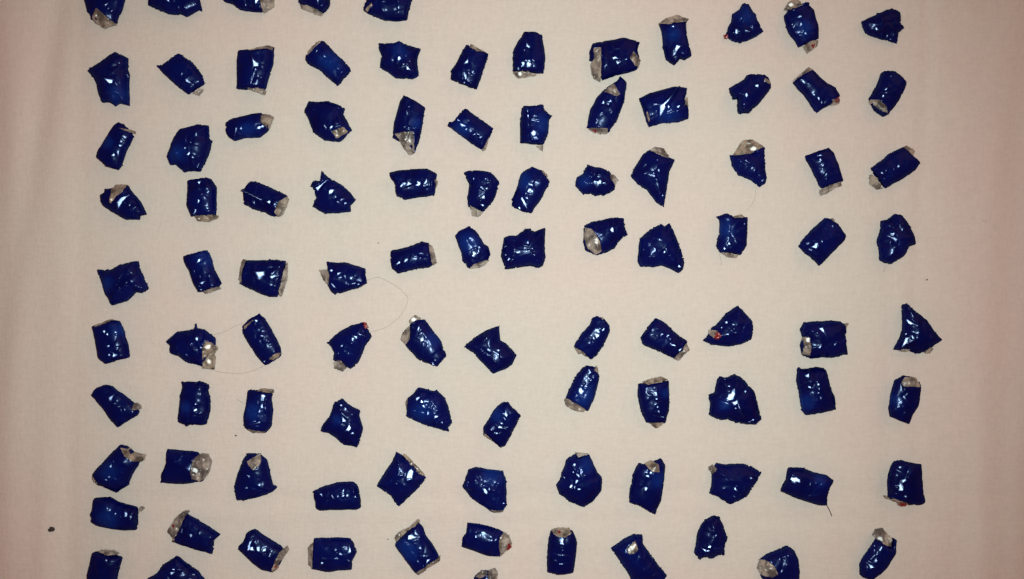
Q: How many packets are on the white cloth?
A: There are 100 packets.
